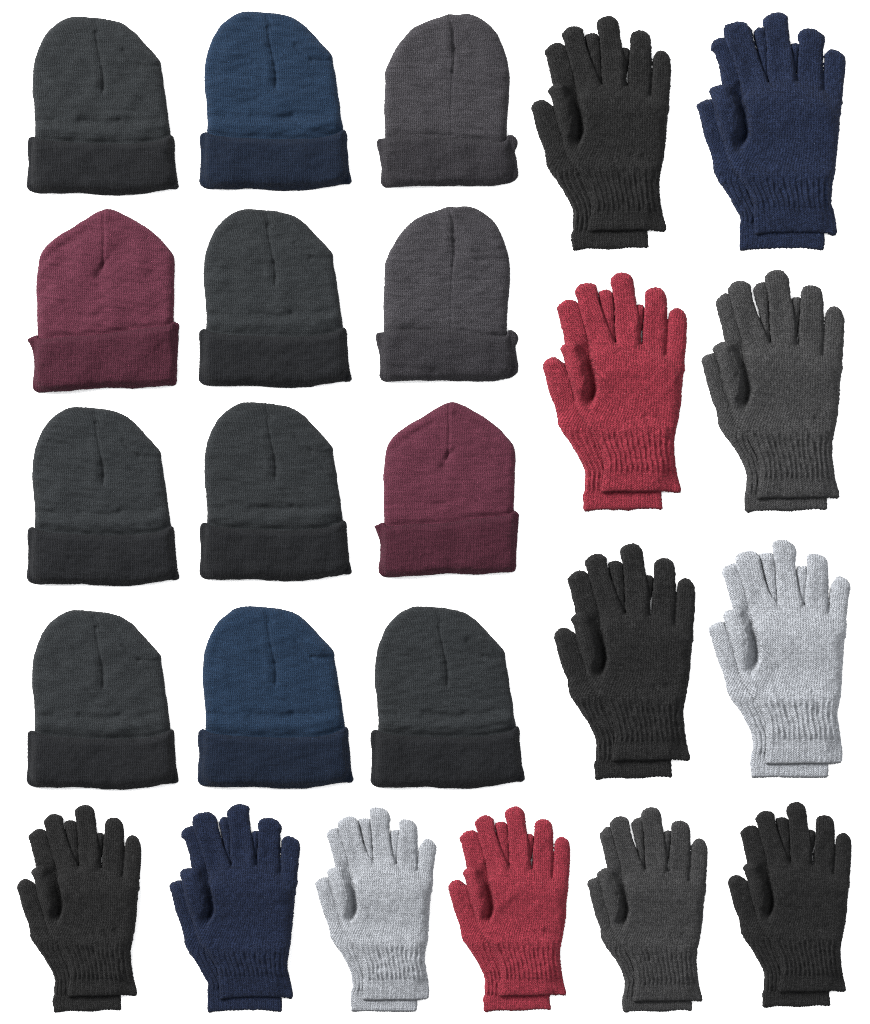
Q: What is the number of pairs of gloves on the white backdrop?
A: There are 12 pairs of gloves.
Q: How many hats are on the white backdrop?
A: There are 12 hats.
